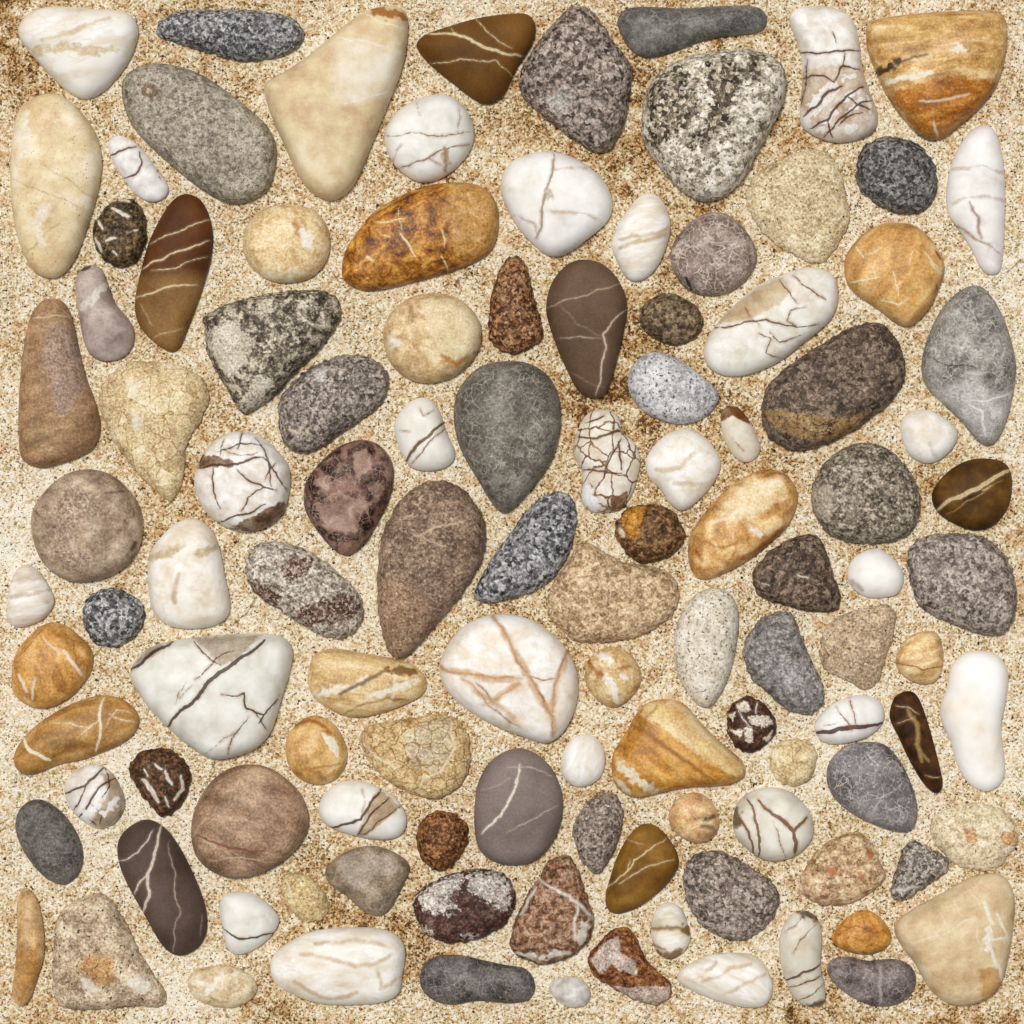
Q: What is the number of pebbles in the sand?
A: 114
